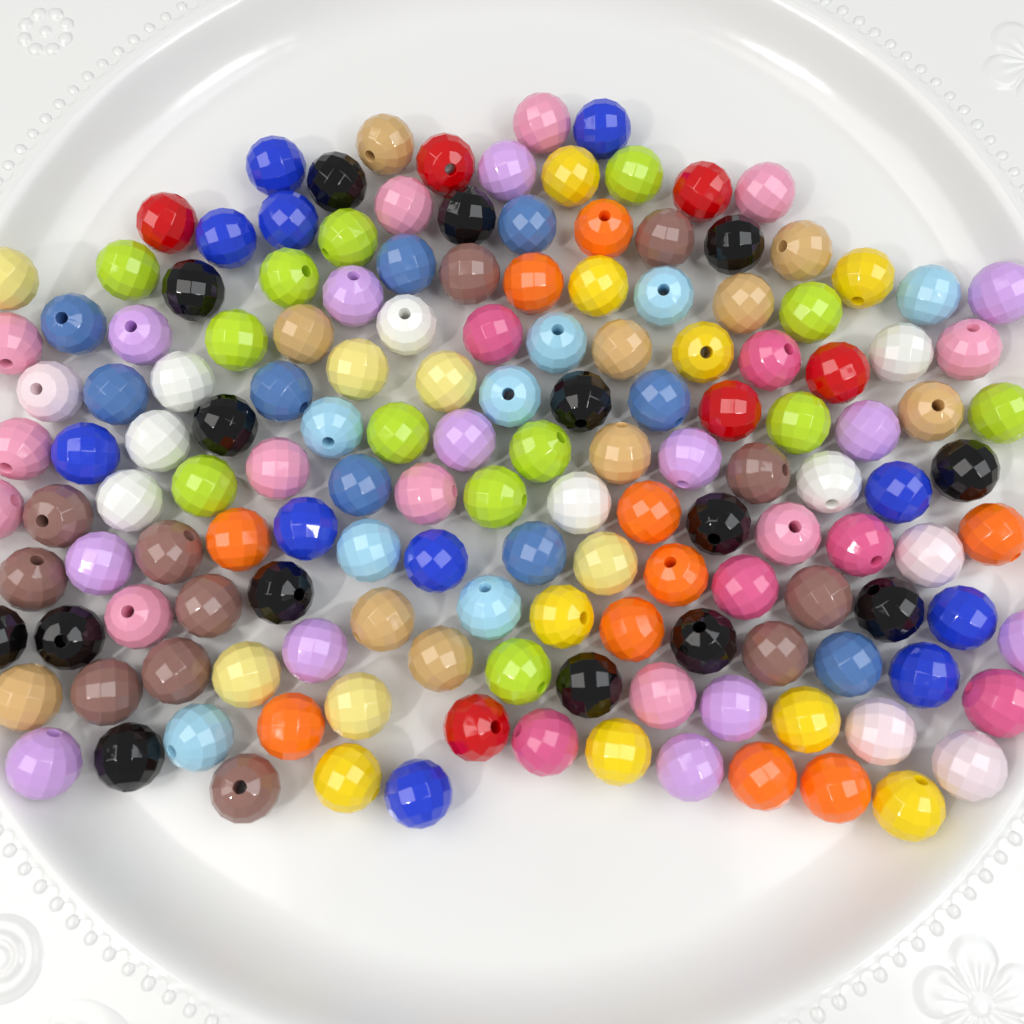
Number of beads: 151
